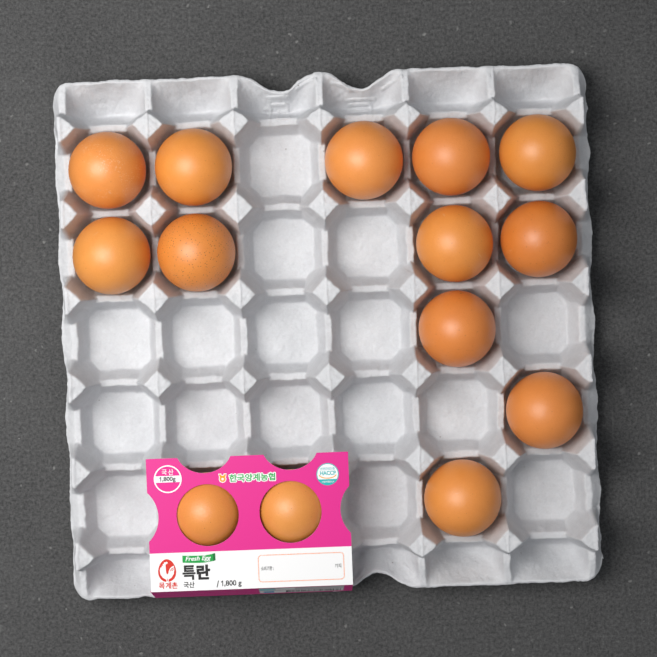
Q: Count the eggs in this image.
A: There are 14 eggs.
